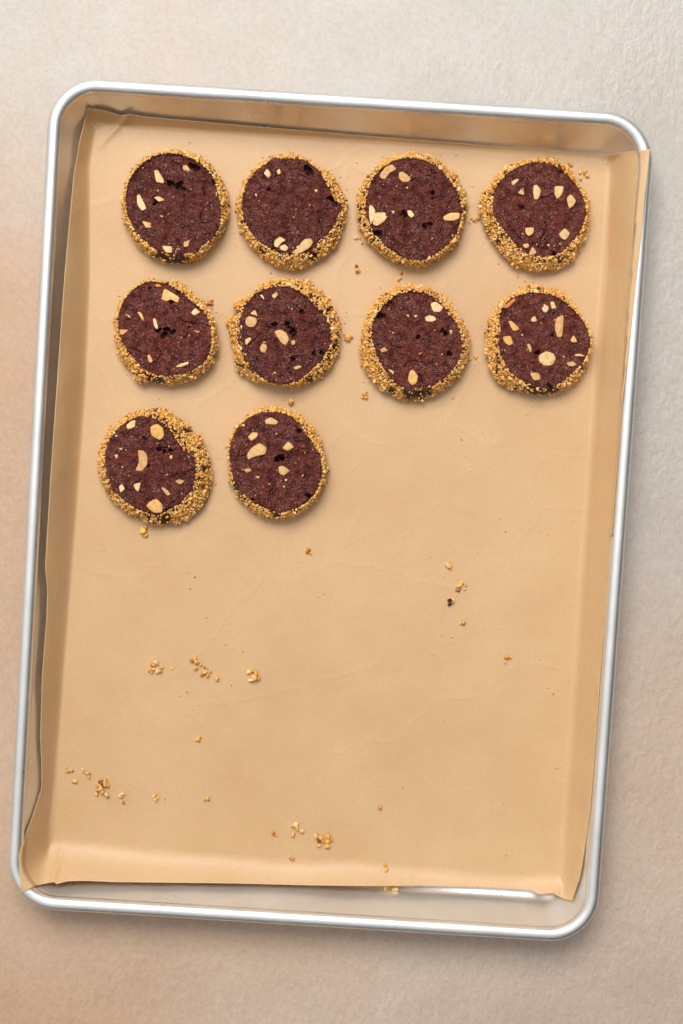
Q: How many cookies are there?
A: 10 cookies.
